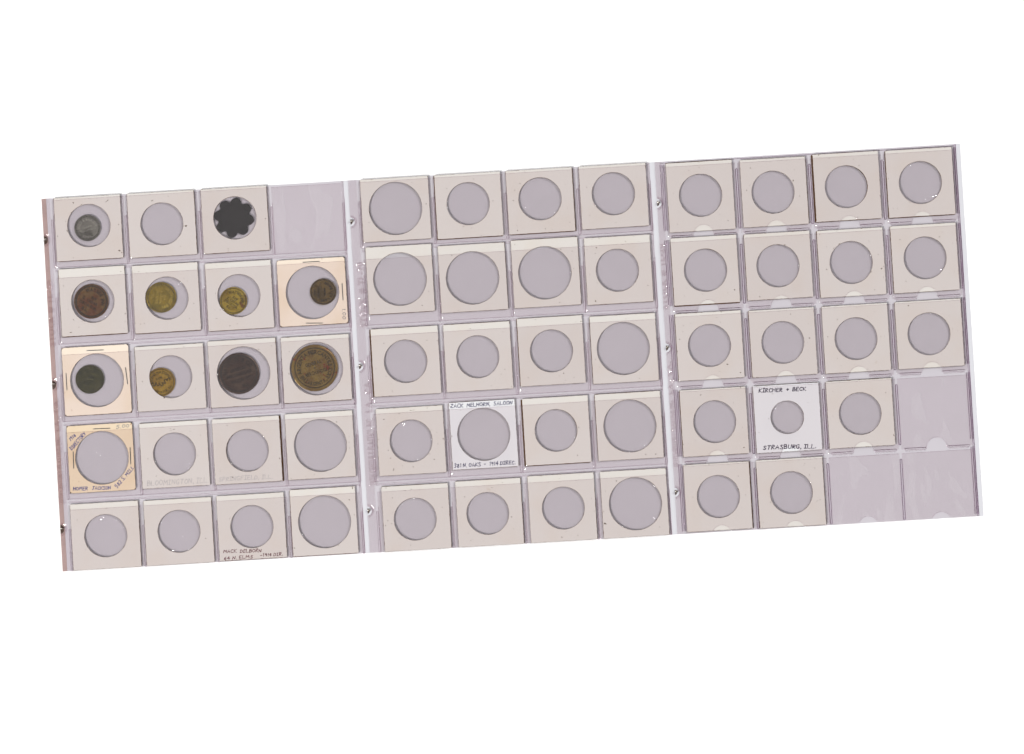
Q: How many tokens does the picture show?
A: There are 10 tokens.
